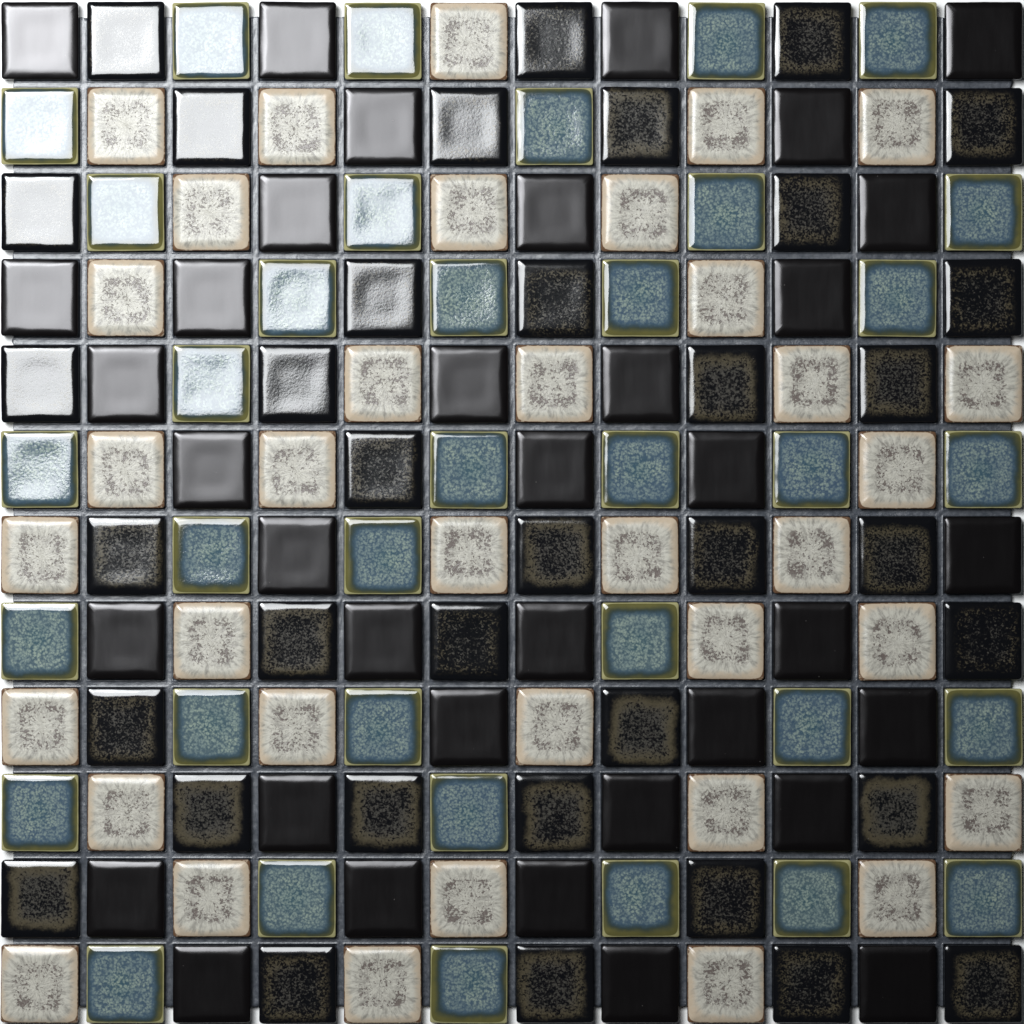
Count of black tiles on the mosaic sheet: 72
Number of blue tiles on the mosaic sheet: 36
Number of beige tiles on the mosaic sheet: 36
